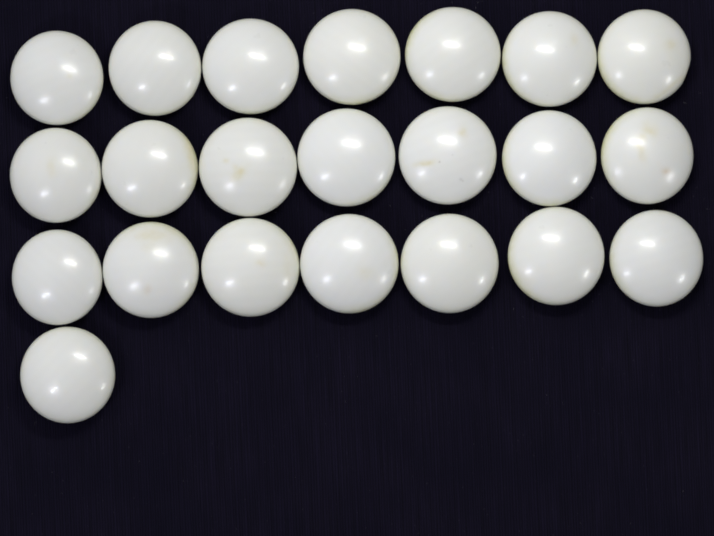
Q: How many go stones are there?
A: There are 22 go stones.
